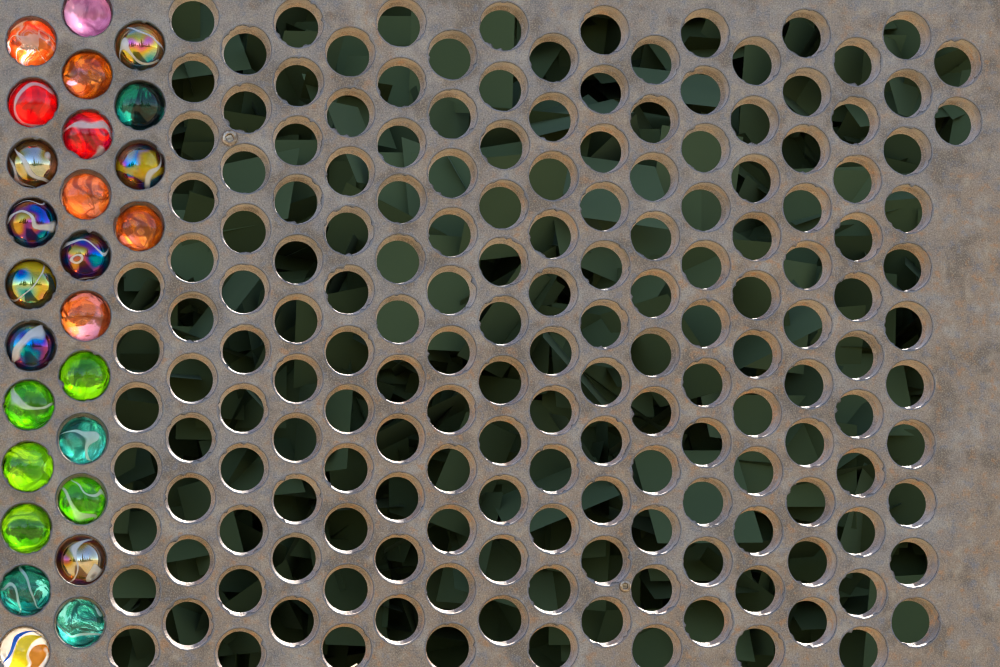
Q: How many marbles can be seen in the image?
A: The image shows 26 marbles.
